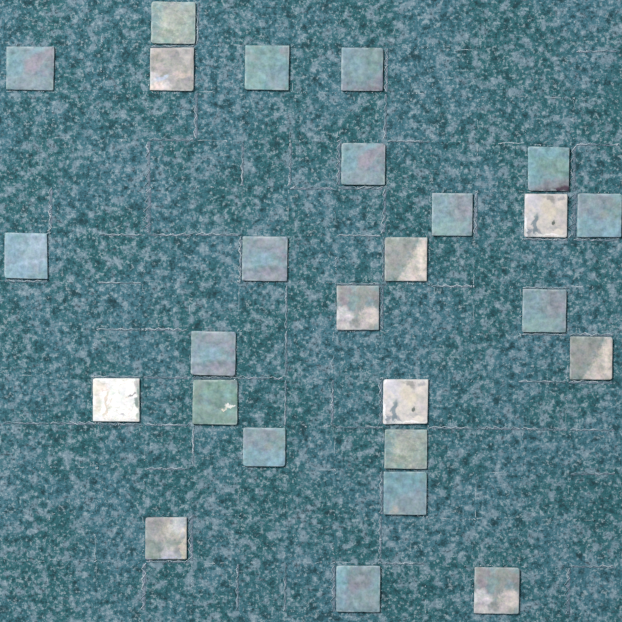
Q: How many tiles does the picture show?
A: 26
